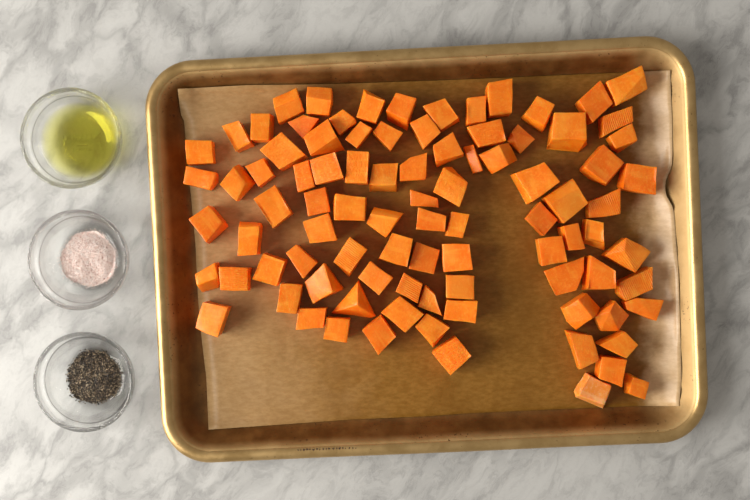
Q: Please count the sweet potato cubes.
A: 91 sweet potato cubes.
